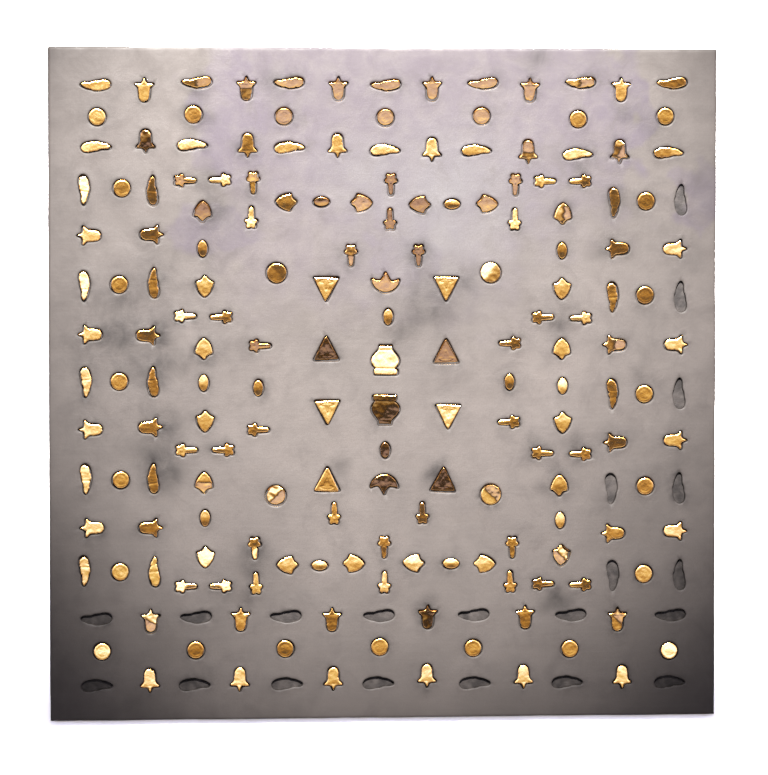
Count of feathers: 27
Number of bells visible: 40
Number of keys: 36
